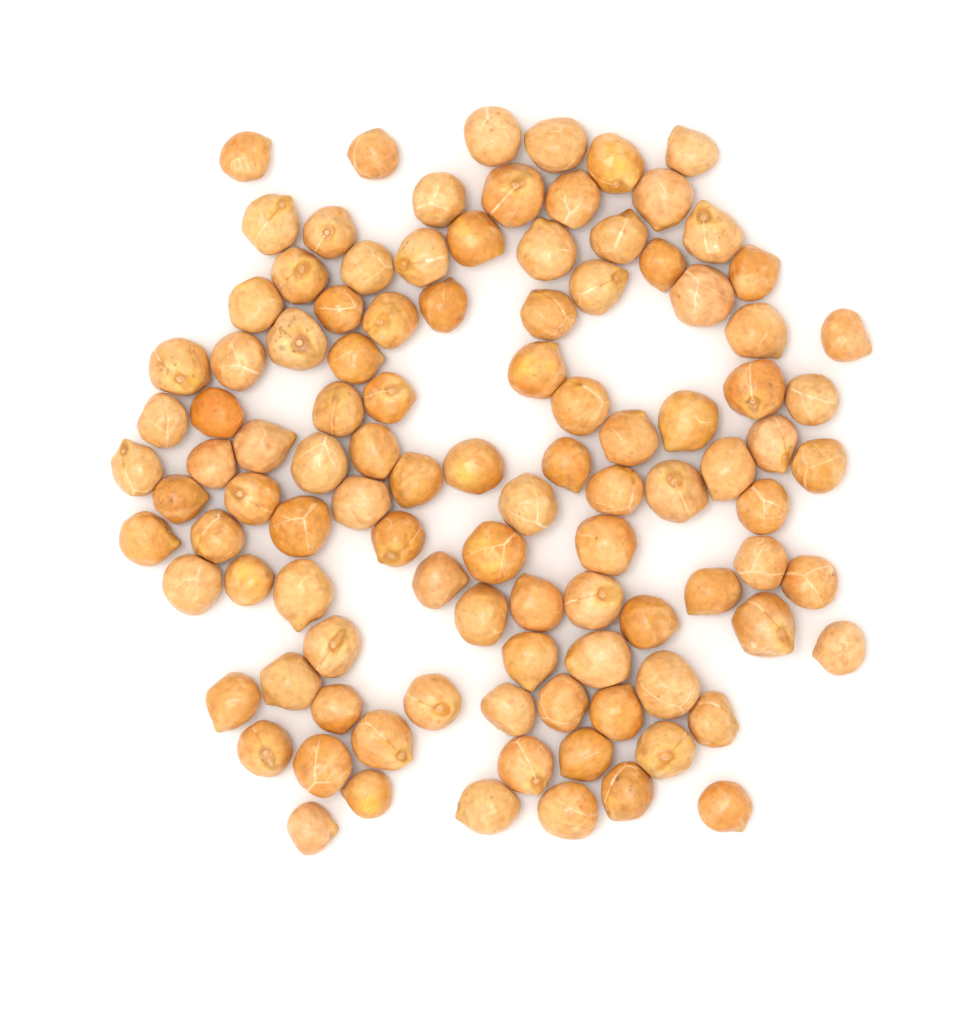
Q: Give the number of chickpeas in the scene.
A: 105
